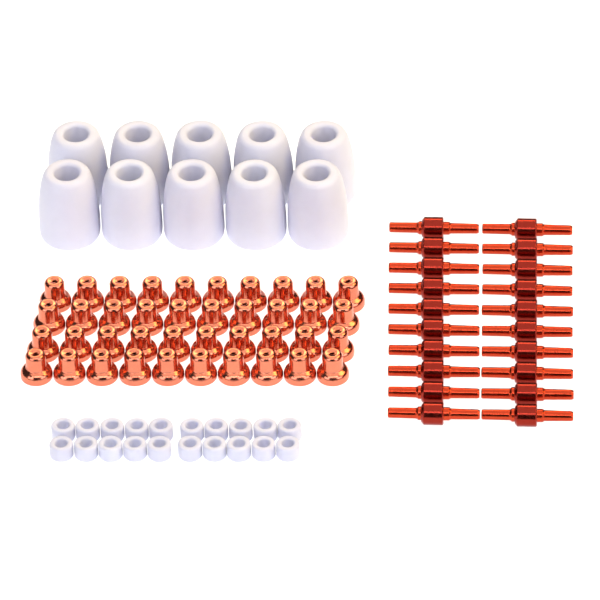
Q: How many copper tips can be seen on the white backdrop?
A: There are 40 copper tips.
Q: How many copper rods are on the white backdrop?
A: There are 20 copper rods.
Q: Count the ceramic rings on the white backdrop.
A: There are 20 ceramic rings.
